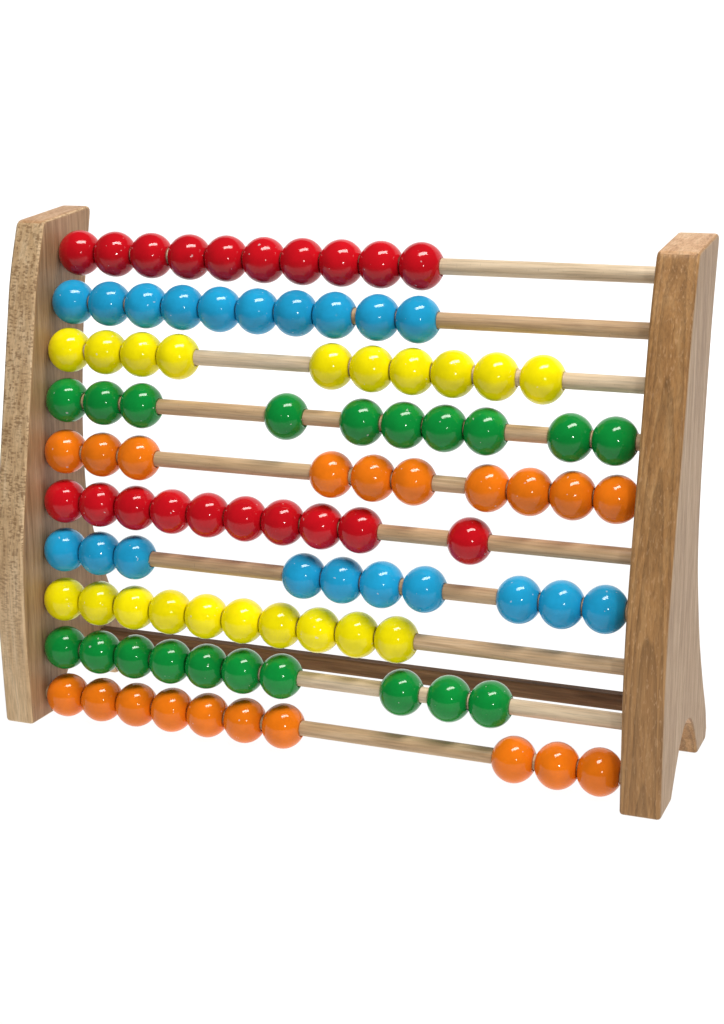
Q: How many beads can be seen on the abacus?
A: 100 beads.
